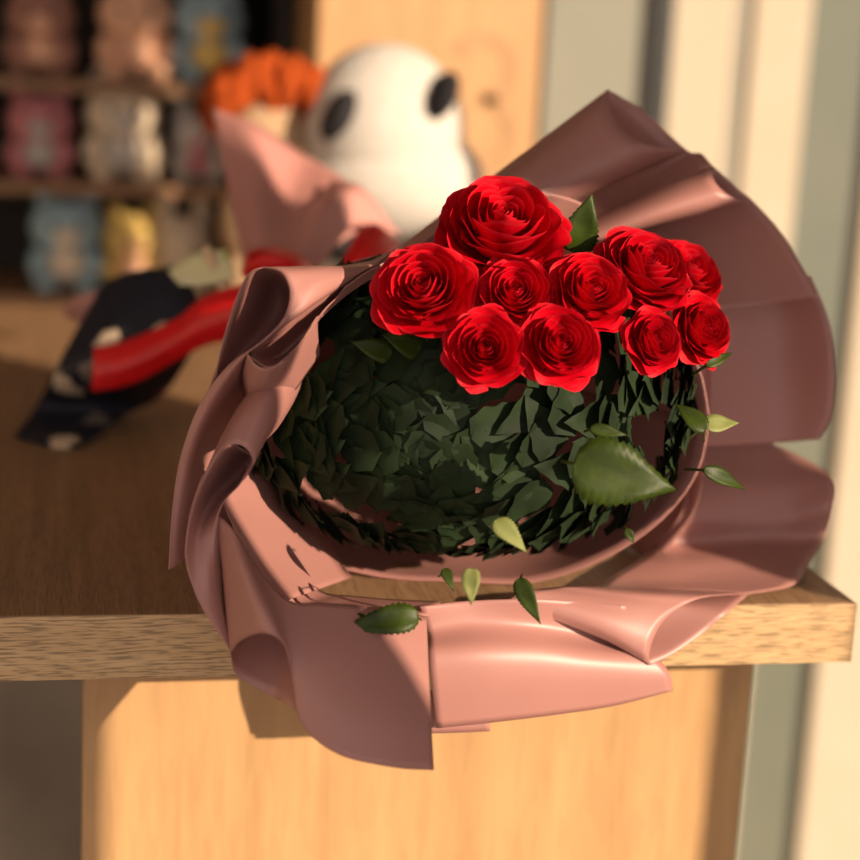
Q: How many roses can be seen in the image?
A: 10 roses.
